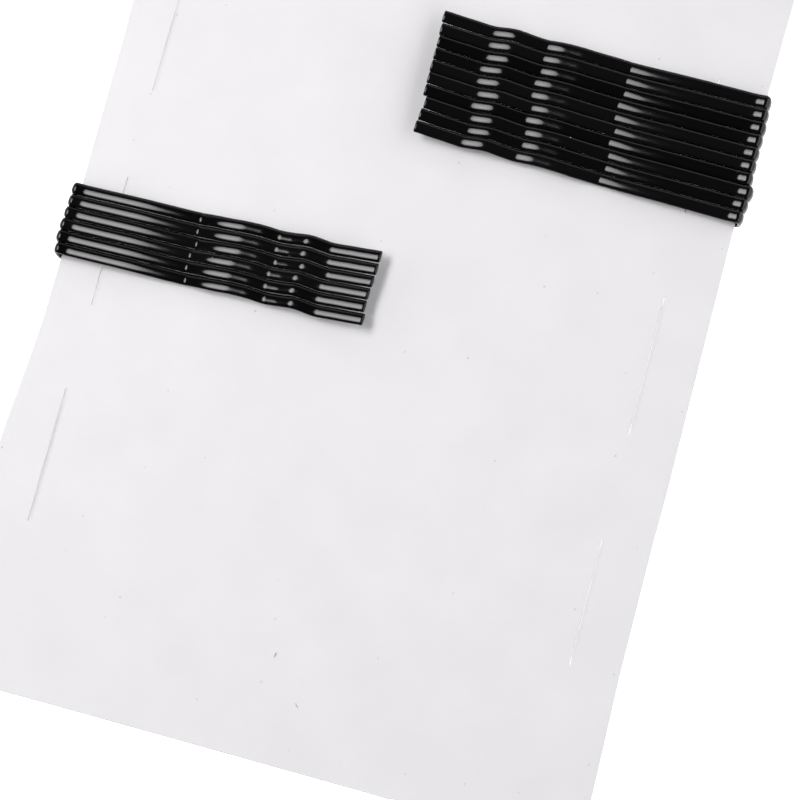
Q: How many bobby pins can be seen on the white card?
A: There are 16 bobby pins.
